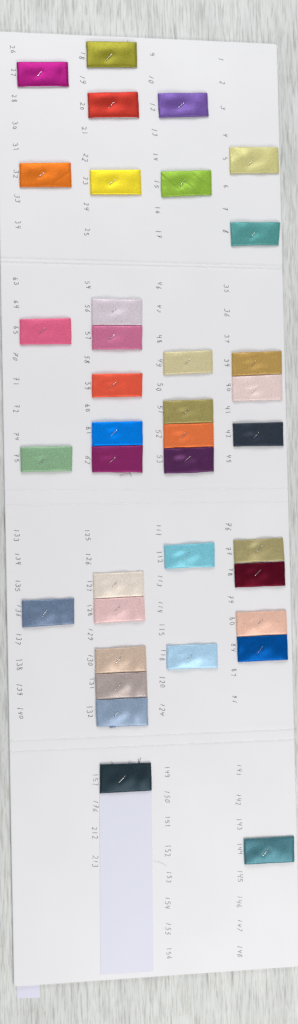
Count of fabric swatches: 37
